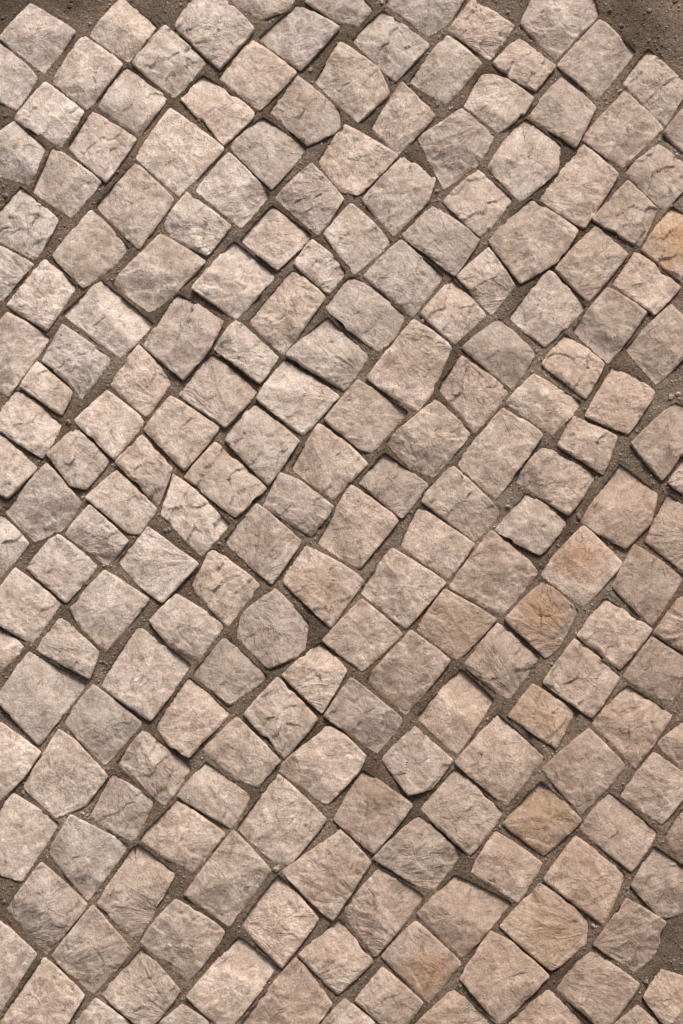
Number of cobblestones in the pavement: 200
